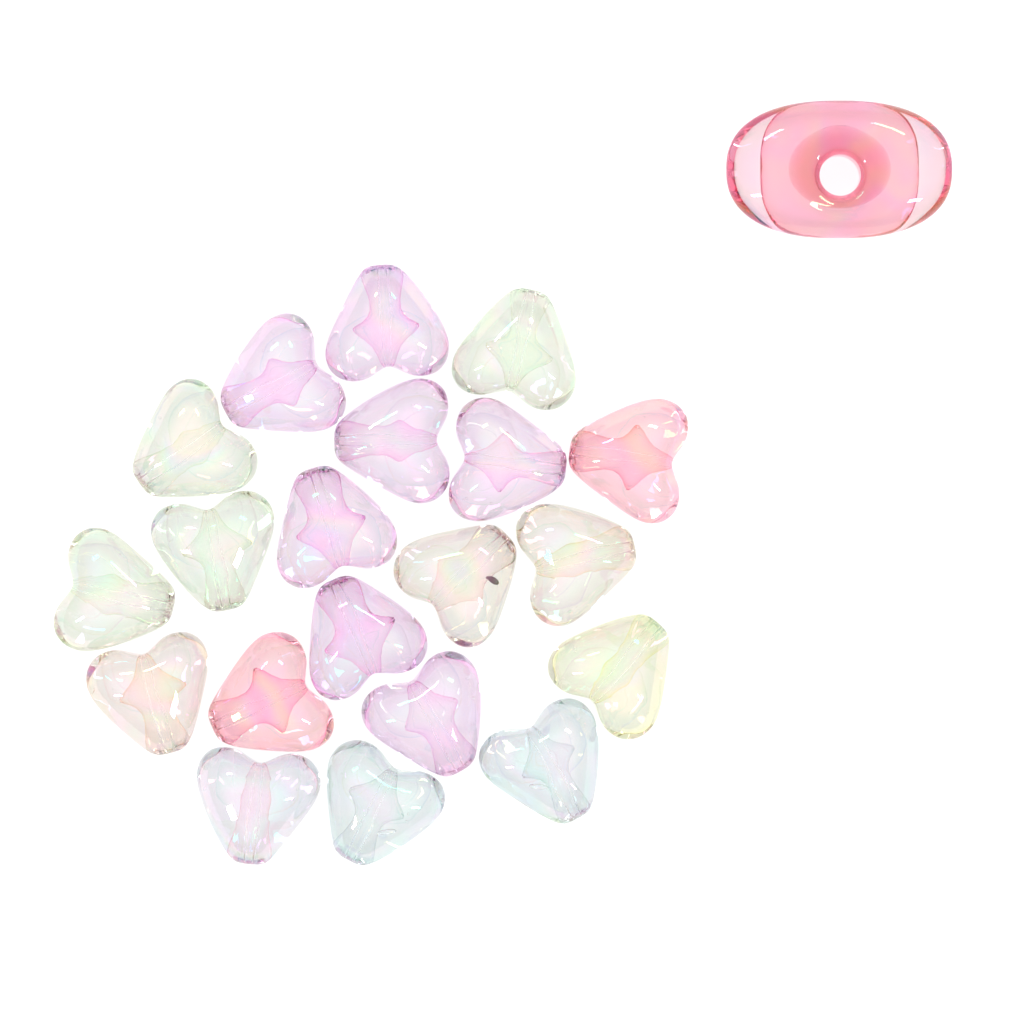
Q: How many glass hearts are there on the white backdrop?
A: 20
